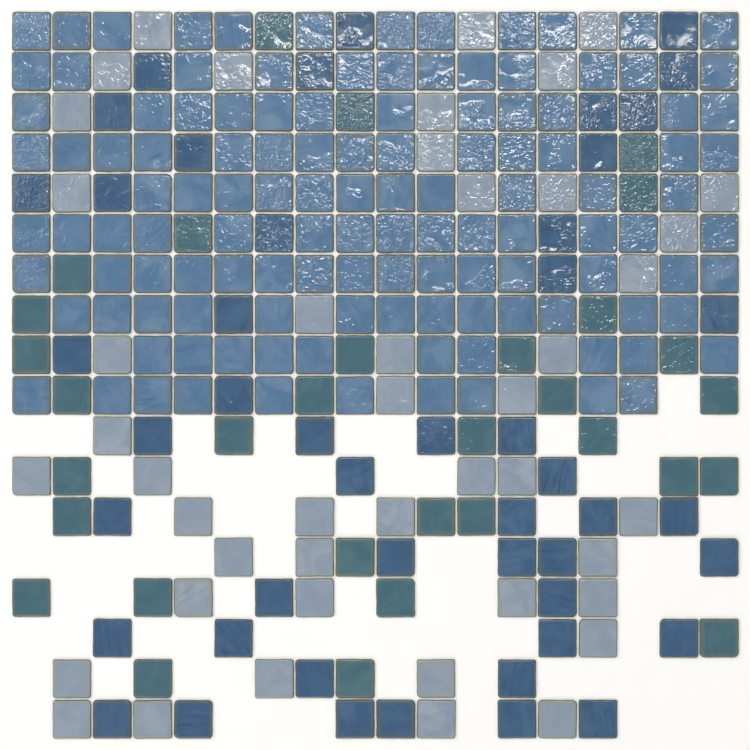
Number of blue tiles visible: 123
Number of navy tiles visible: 47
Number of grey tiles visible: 45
